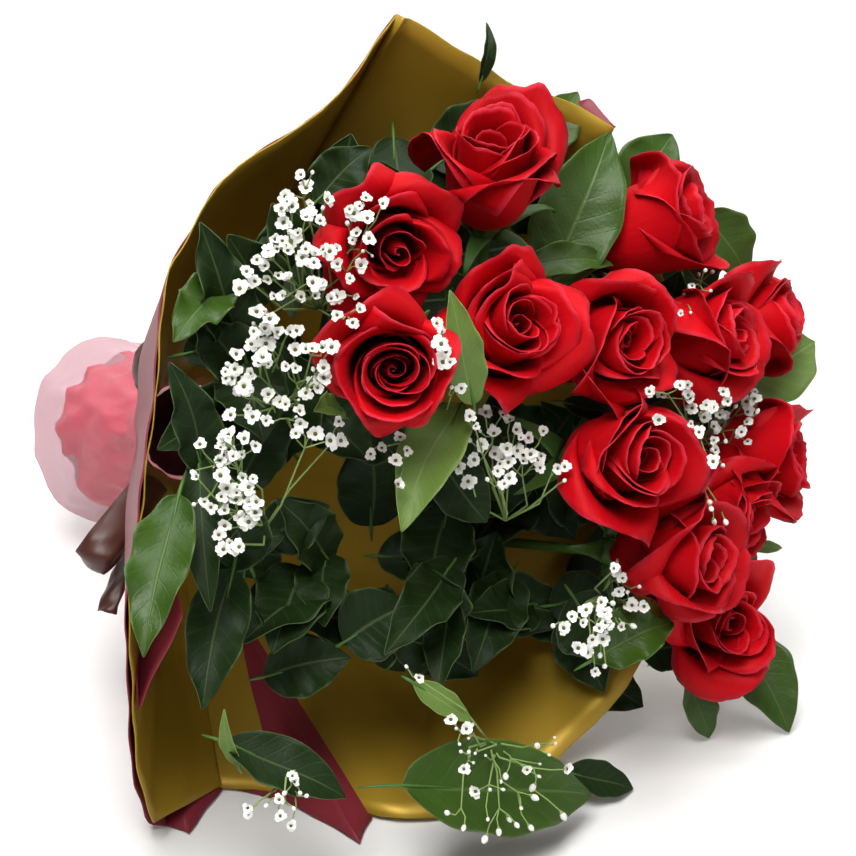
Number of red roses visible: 13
